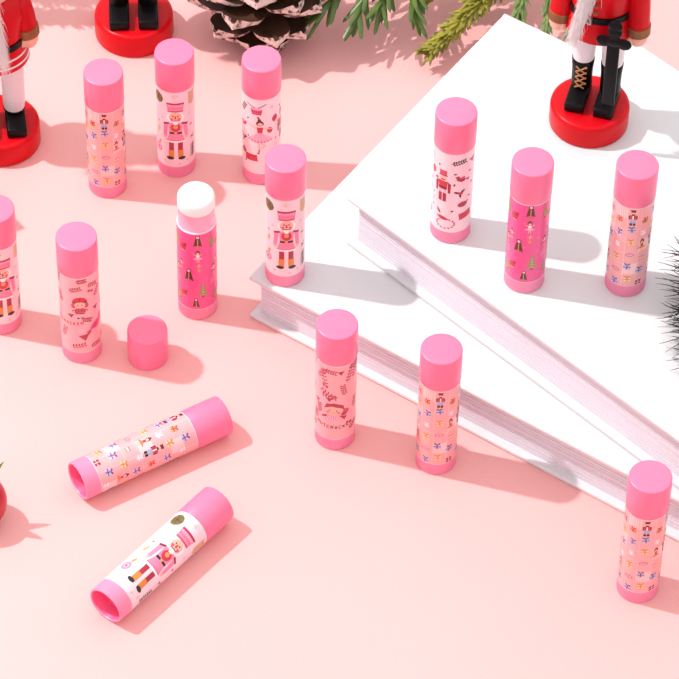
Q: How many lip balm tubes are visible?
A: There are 15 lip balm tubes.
